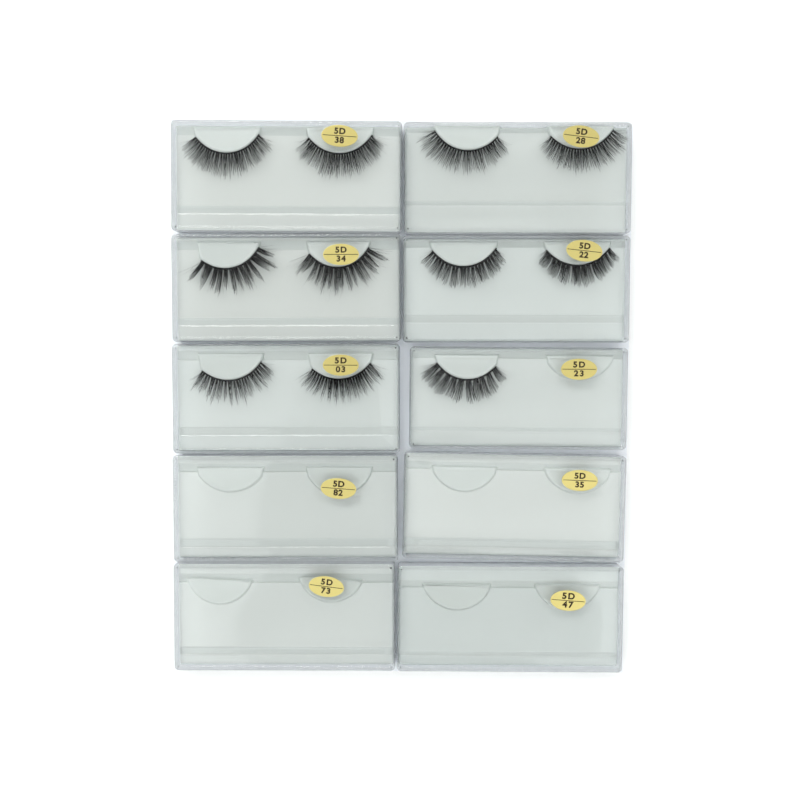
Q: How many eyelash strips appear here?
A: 11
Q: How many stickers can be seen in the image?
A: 10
